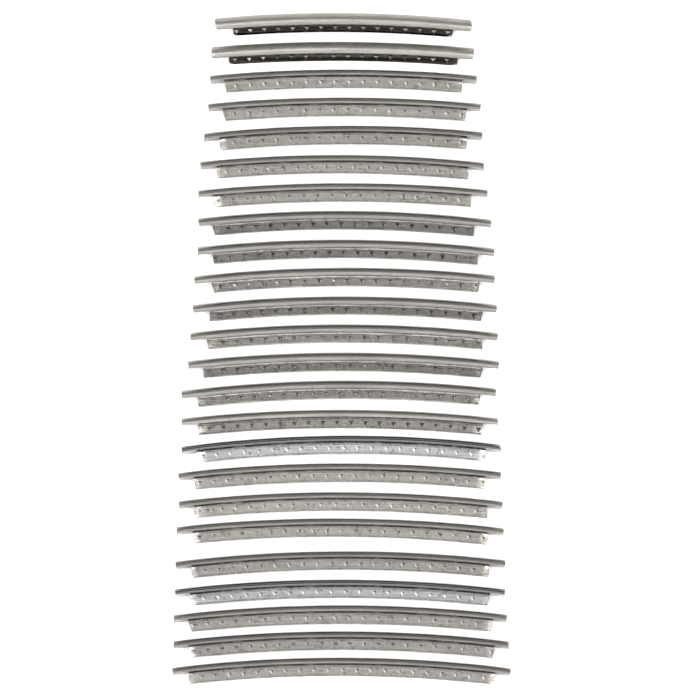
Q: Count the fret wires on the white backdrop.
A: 24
